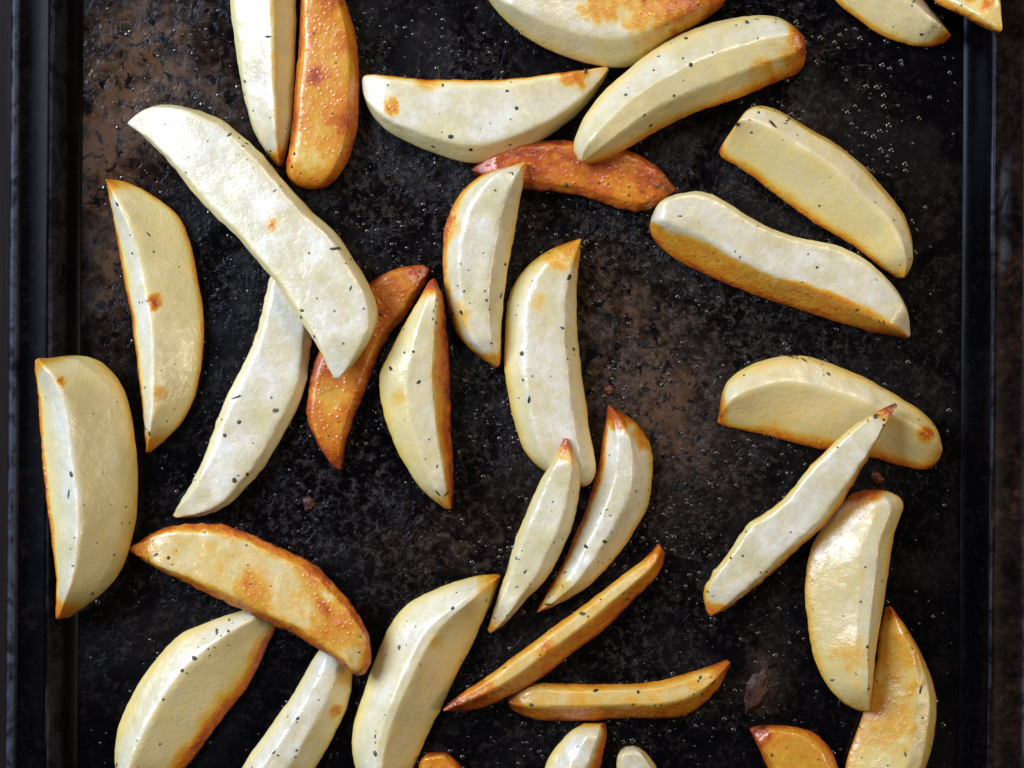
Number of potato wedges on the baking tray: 34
